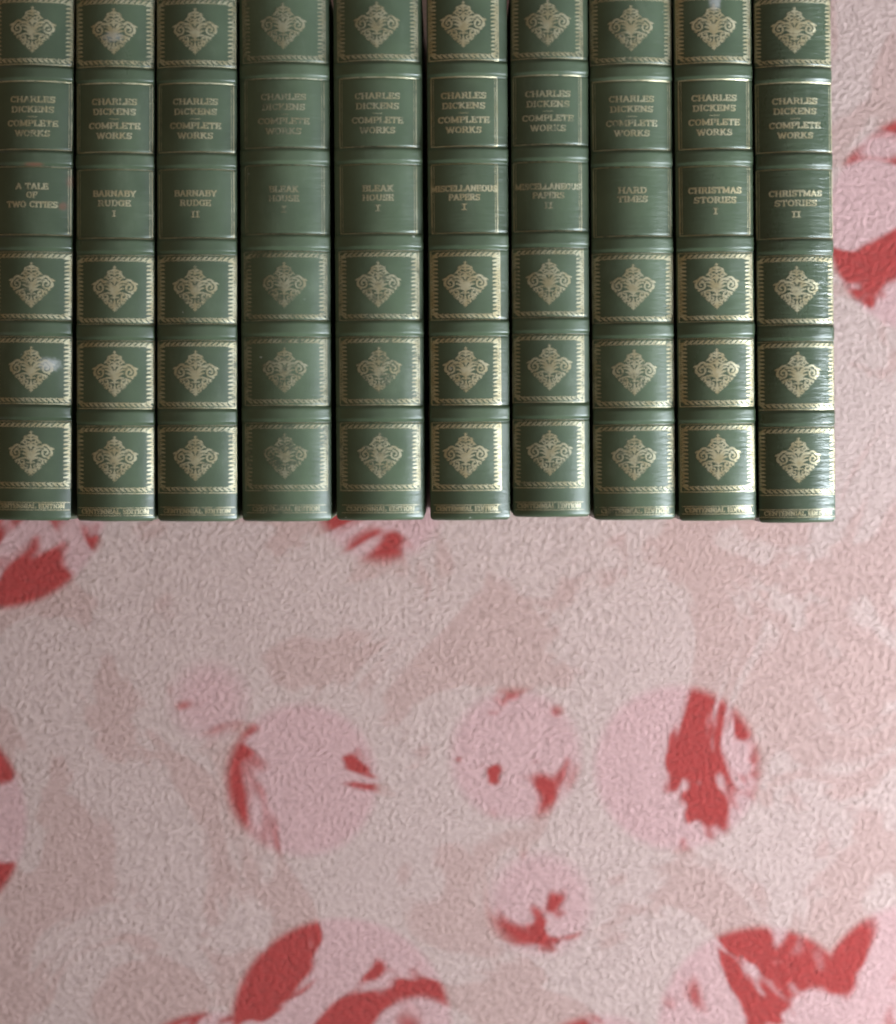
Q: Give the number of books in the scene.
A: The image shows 10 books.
